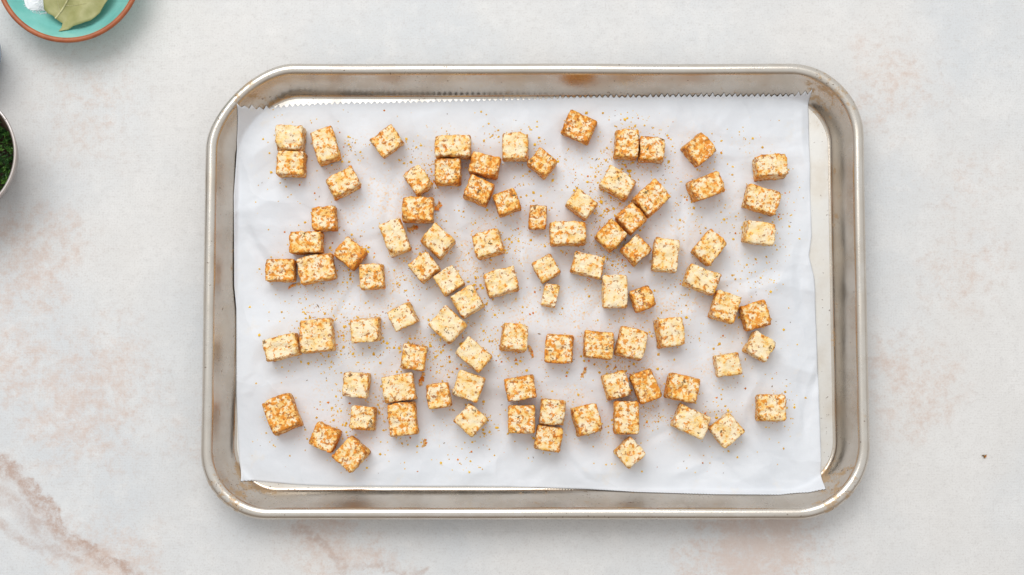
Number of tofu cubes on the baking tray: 90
